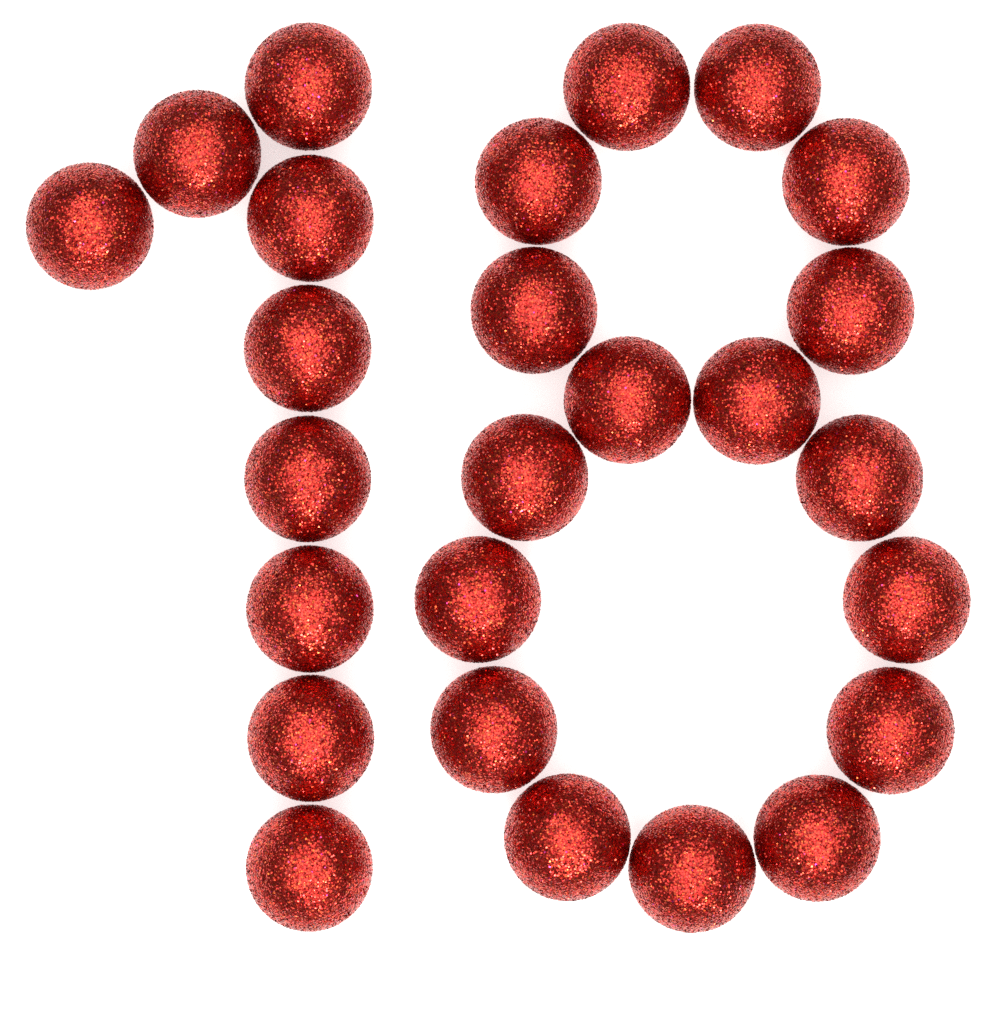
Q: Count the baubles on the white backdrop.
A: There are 26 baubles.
